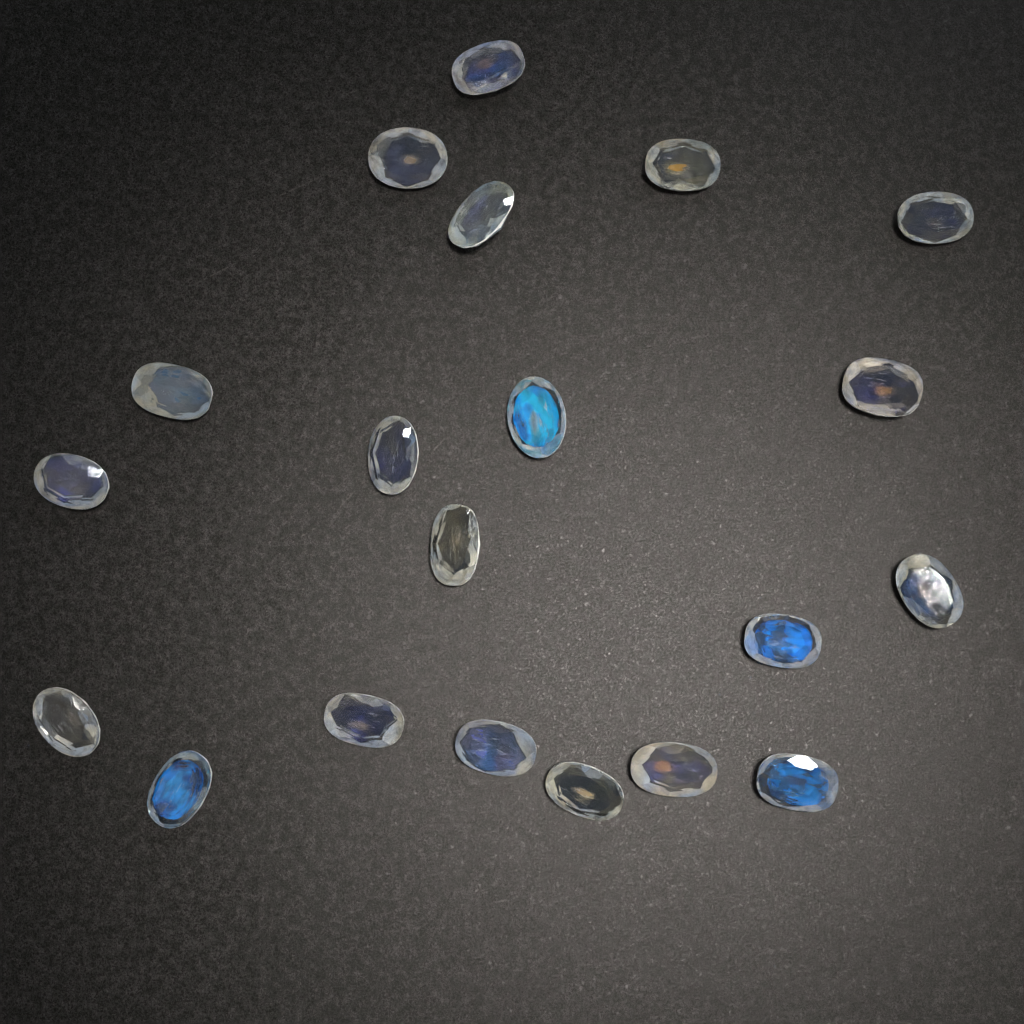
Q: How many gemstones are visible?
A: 20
